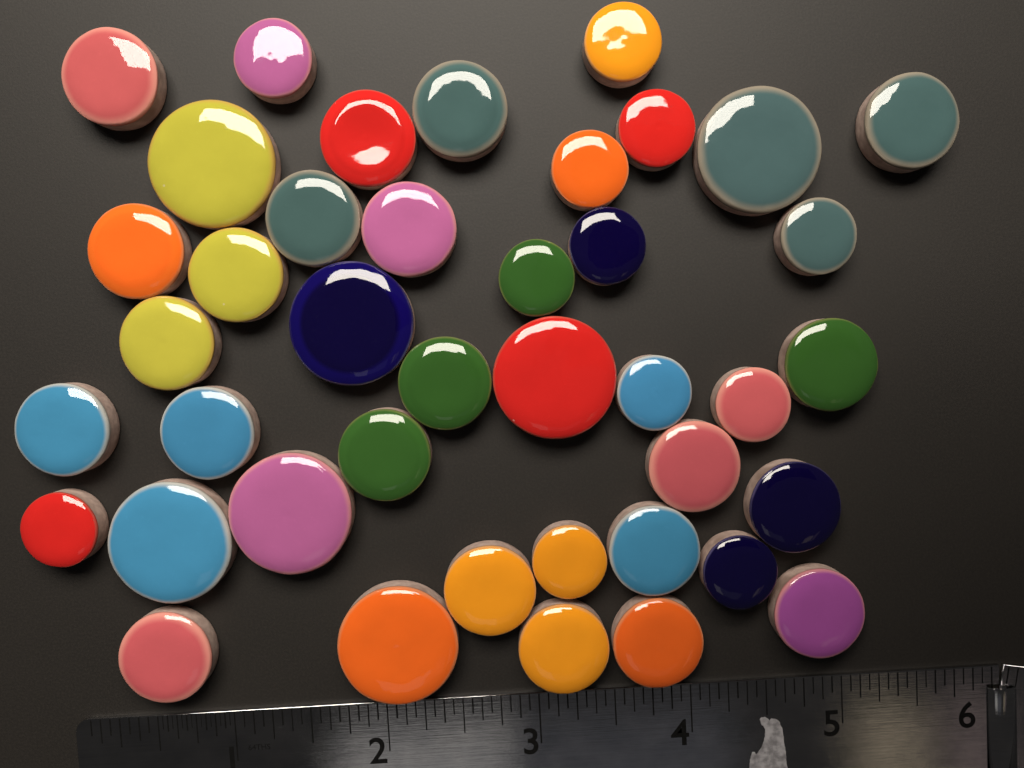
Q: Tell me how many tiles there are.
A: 41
